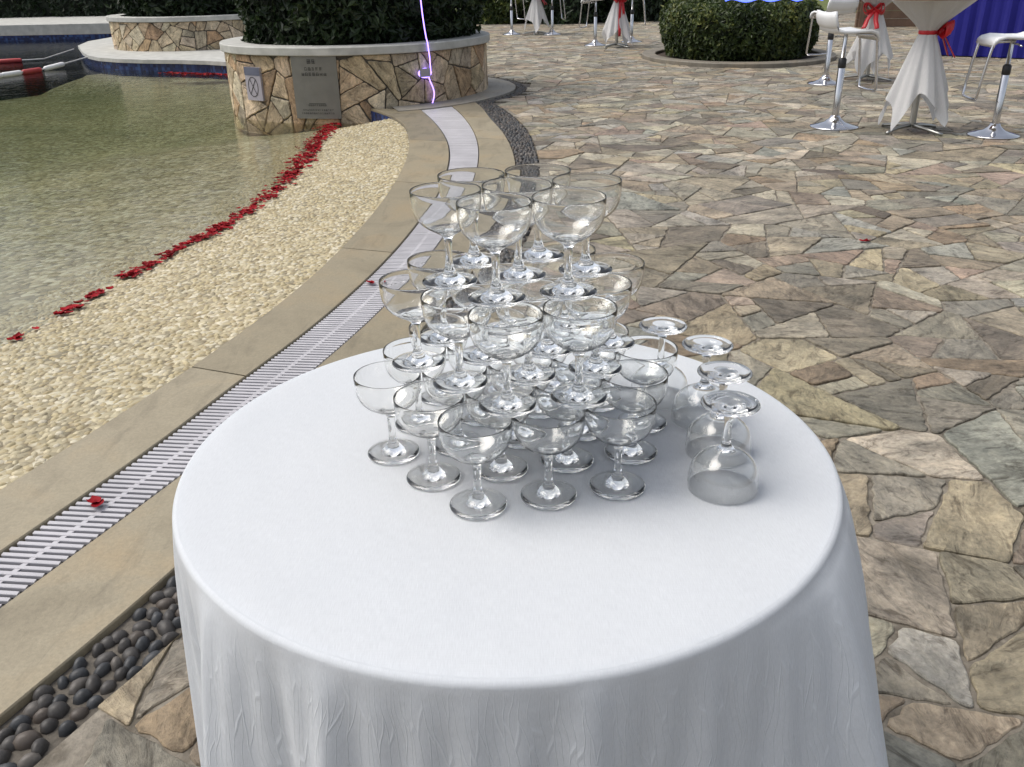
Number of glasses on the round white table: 42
